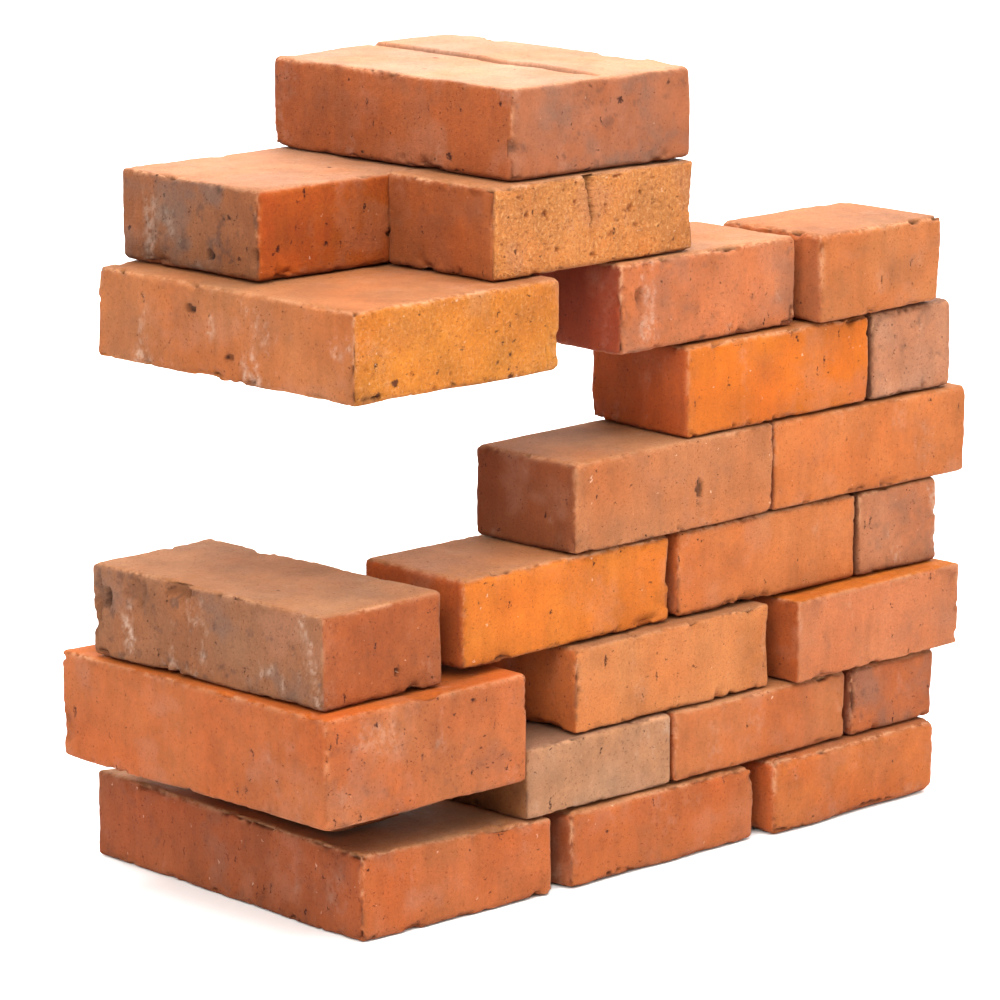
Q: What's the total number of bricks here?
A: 23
